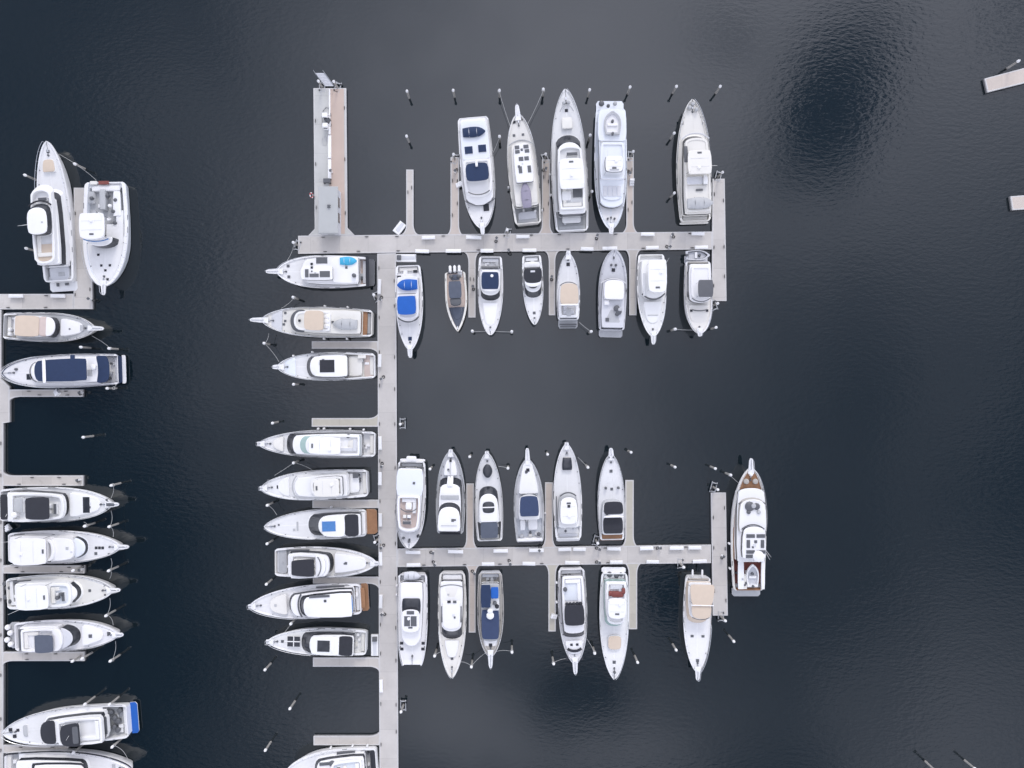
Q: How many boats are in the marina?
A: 46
